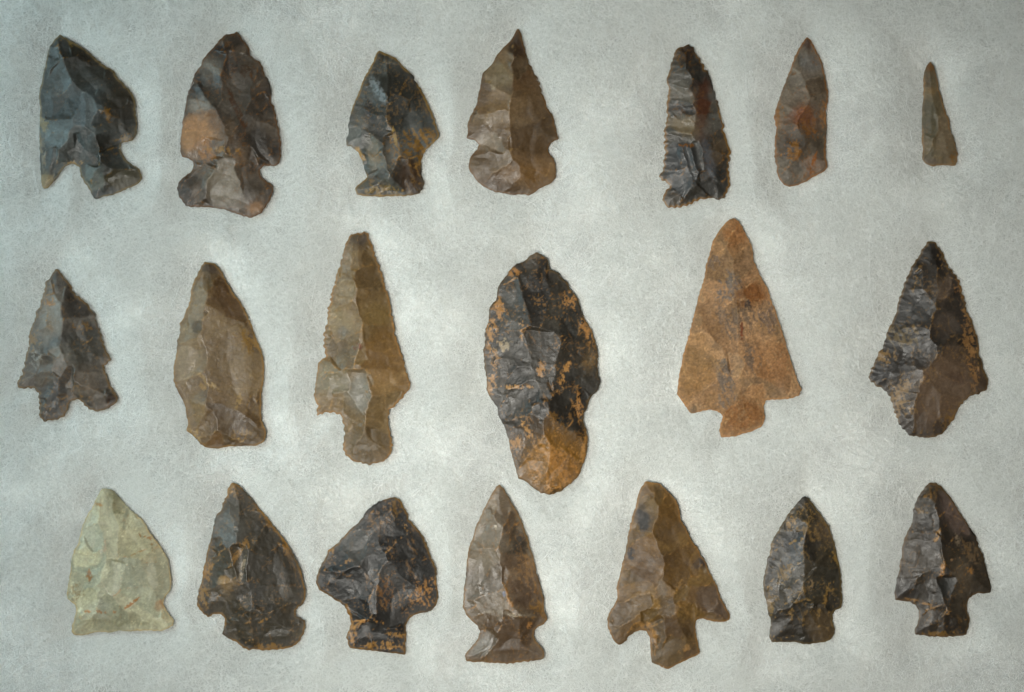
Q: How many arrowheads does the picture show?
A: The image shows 20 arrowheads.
